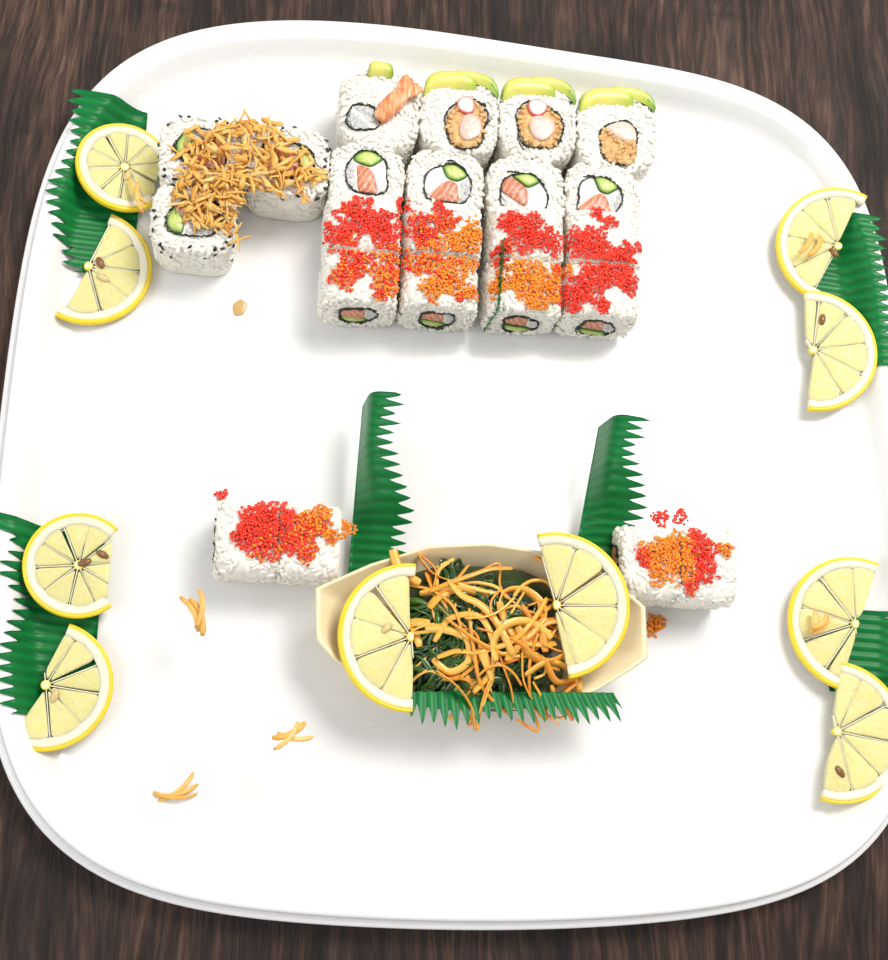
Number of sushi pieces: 23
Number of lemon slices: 10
